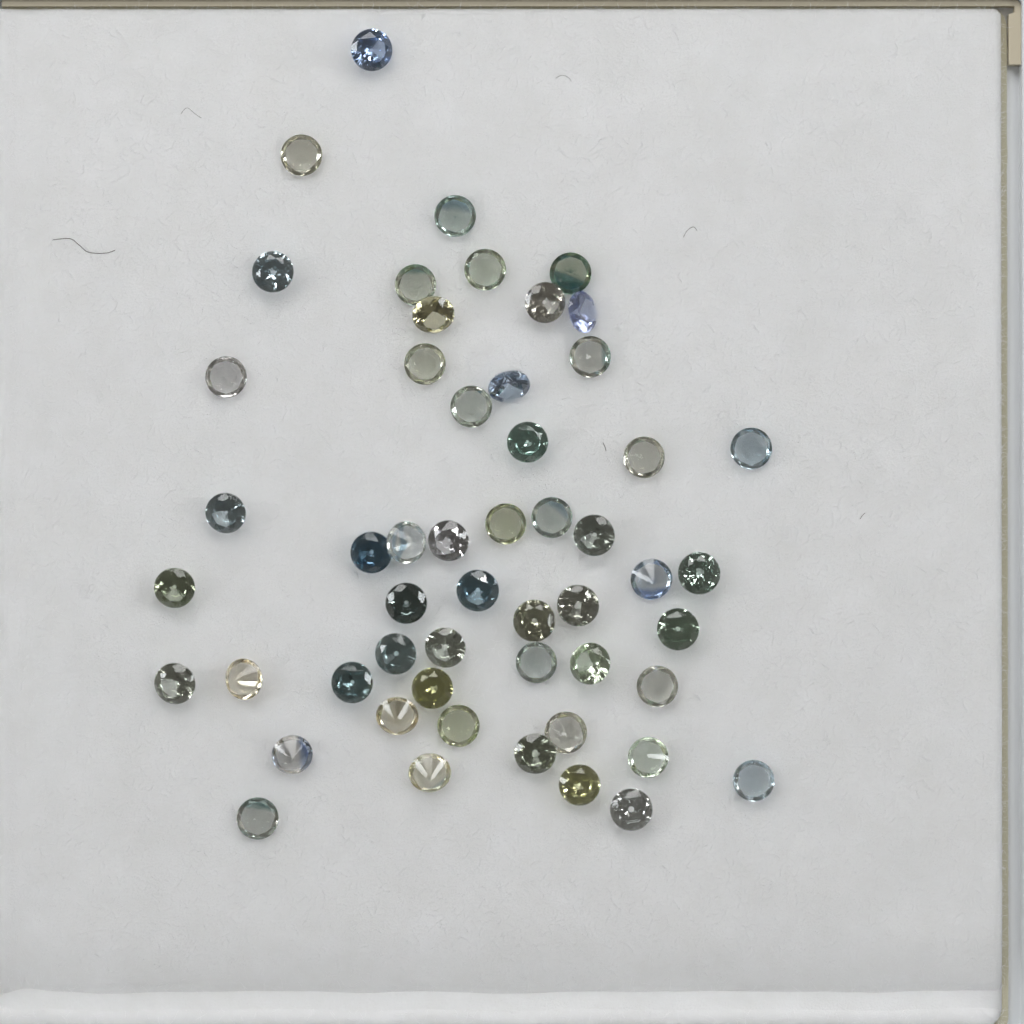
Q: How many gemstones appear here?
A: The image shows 53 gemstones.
